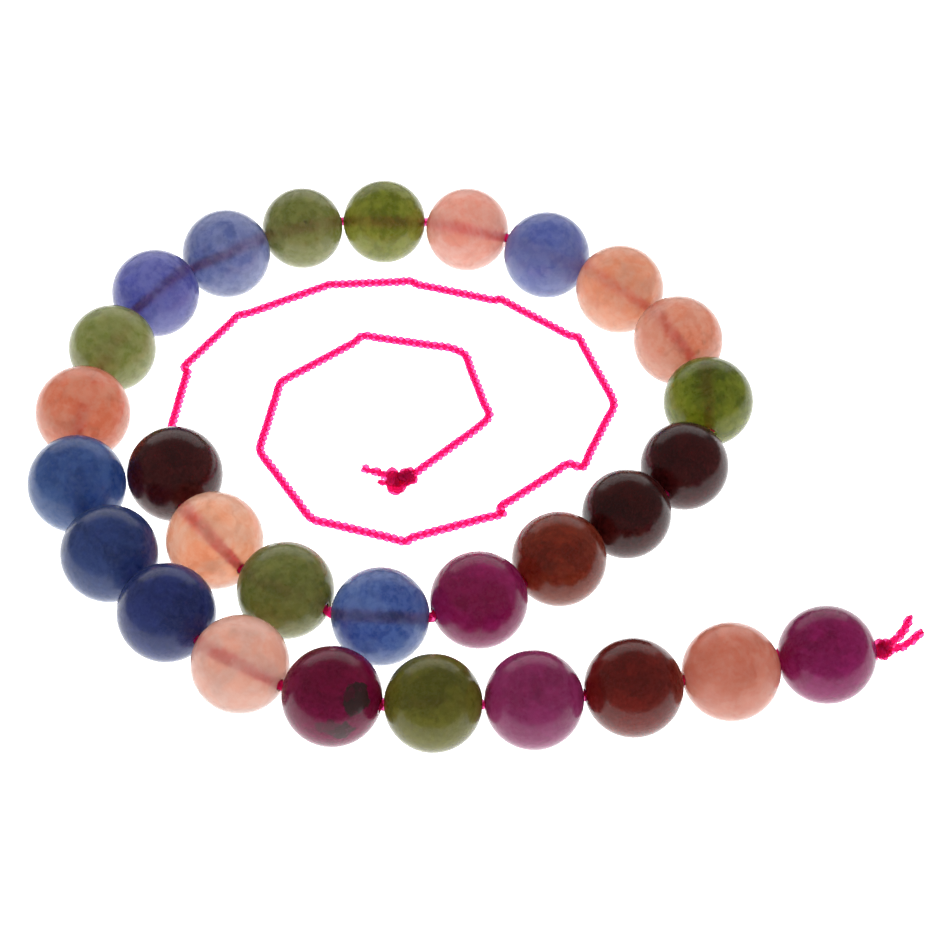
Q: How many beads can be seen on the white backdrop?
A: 29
